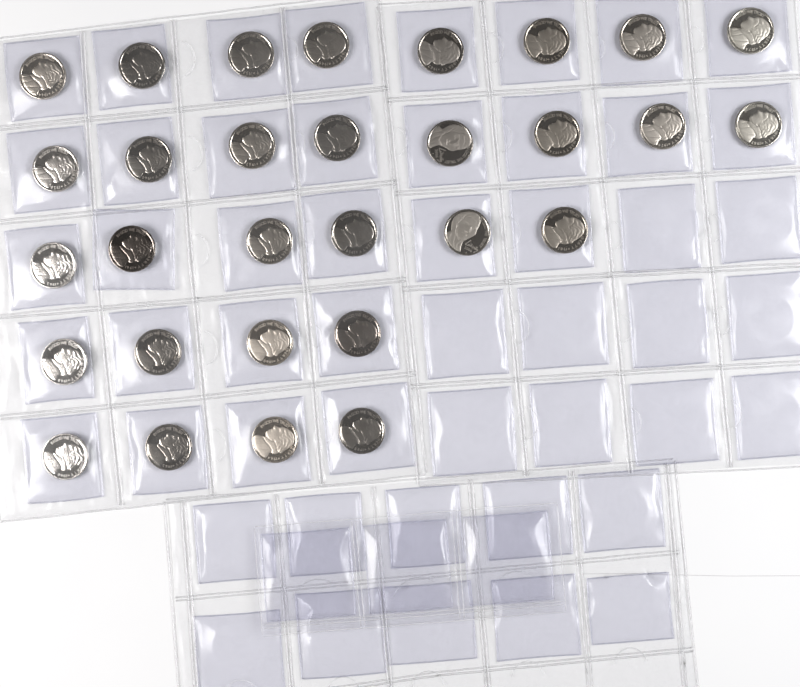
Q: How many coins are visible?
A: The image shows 30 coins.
